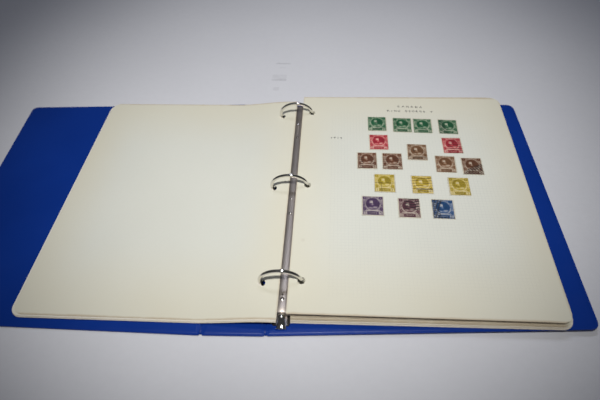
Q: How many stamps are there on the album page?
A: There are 17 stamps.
